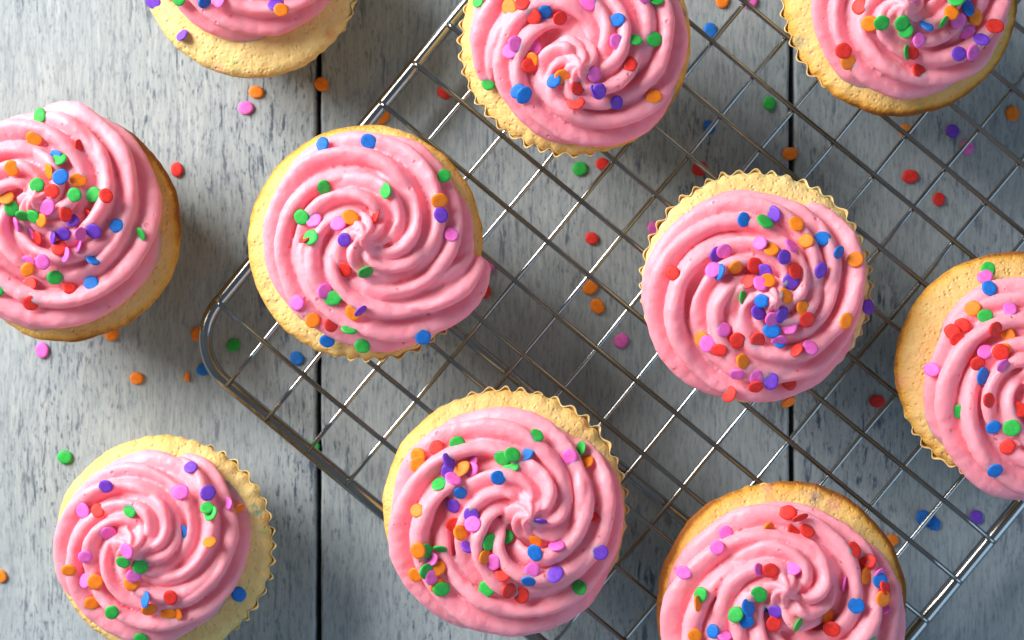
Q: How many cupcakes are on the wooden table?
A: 10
